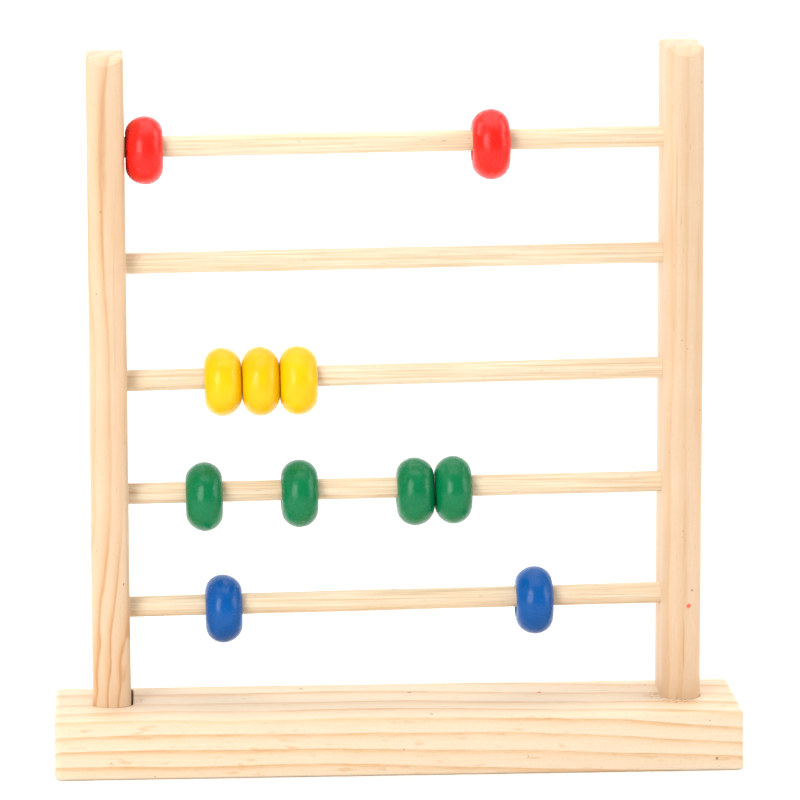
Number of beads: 11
